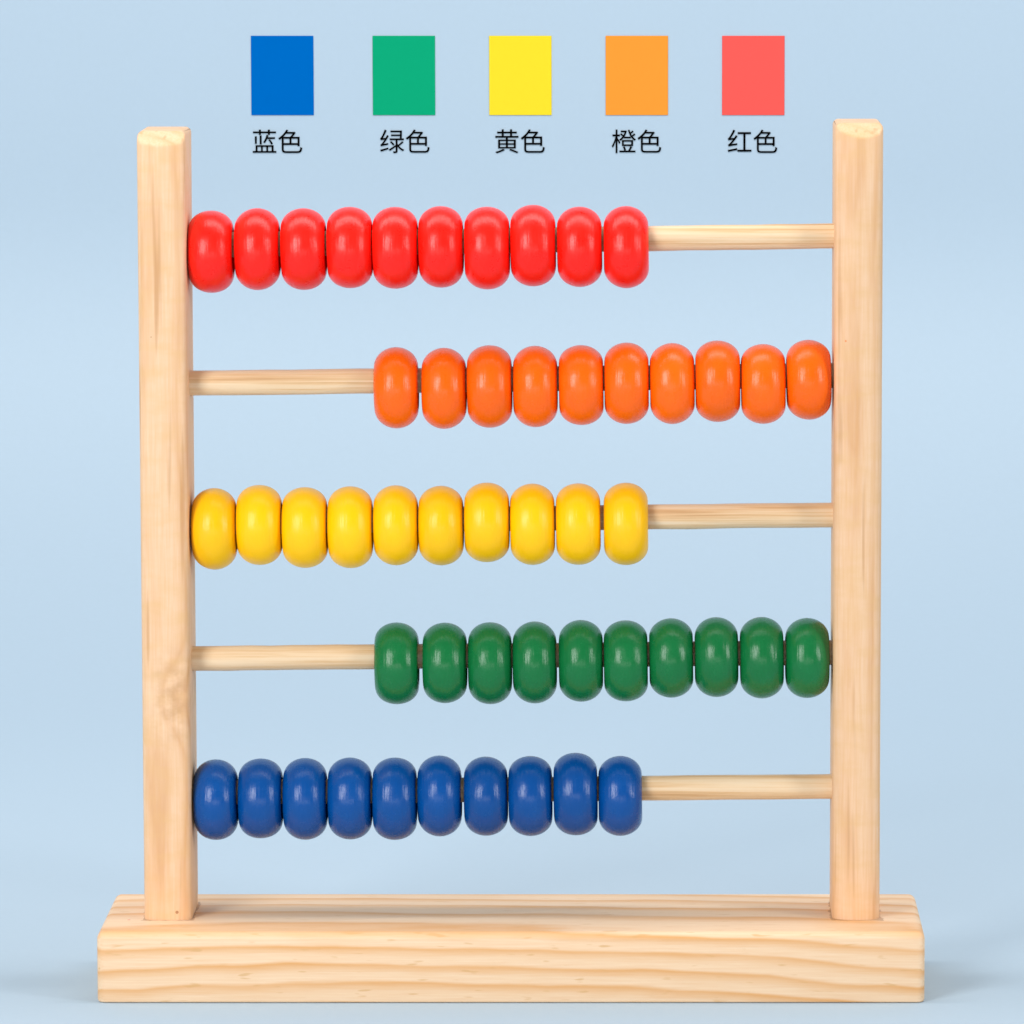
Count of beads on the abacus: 50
